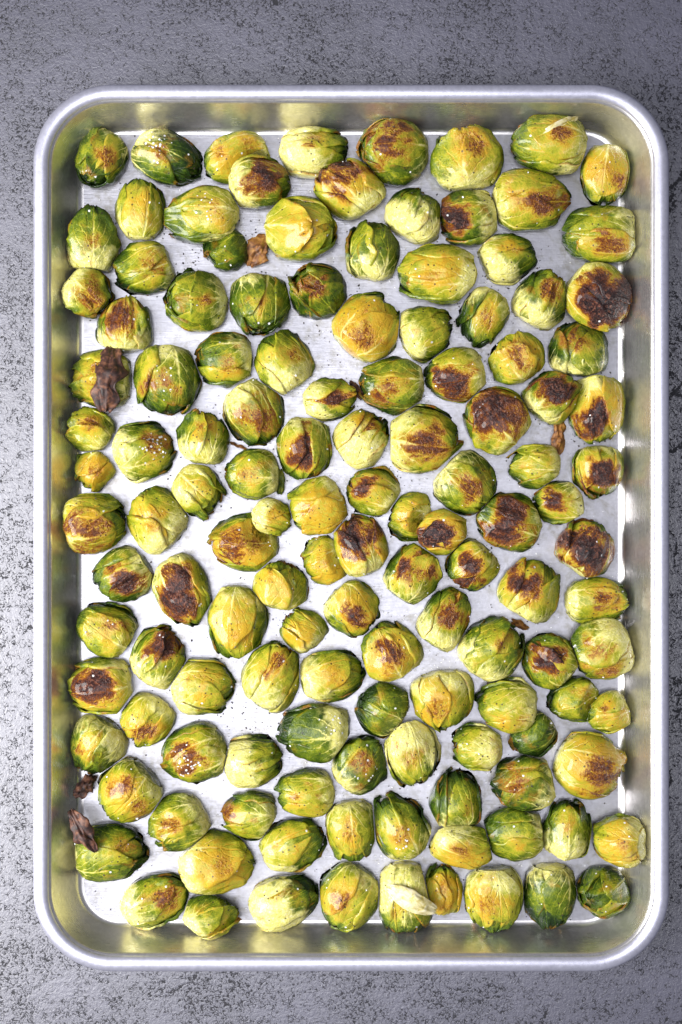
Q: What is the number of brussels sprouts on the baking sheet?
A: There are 131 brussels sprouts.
